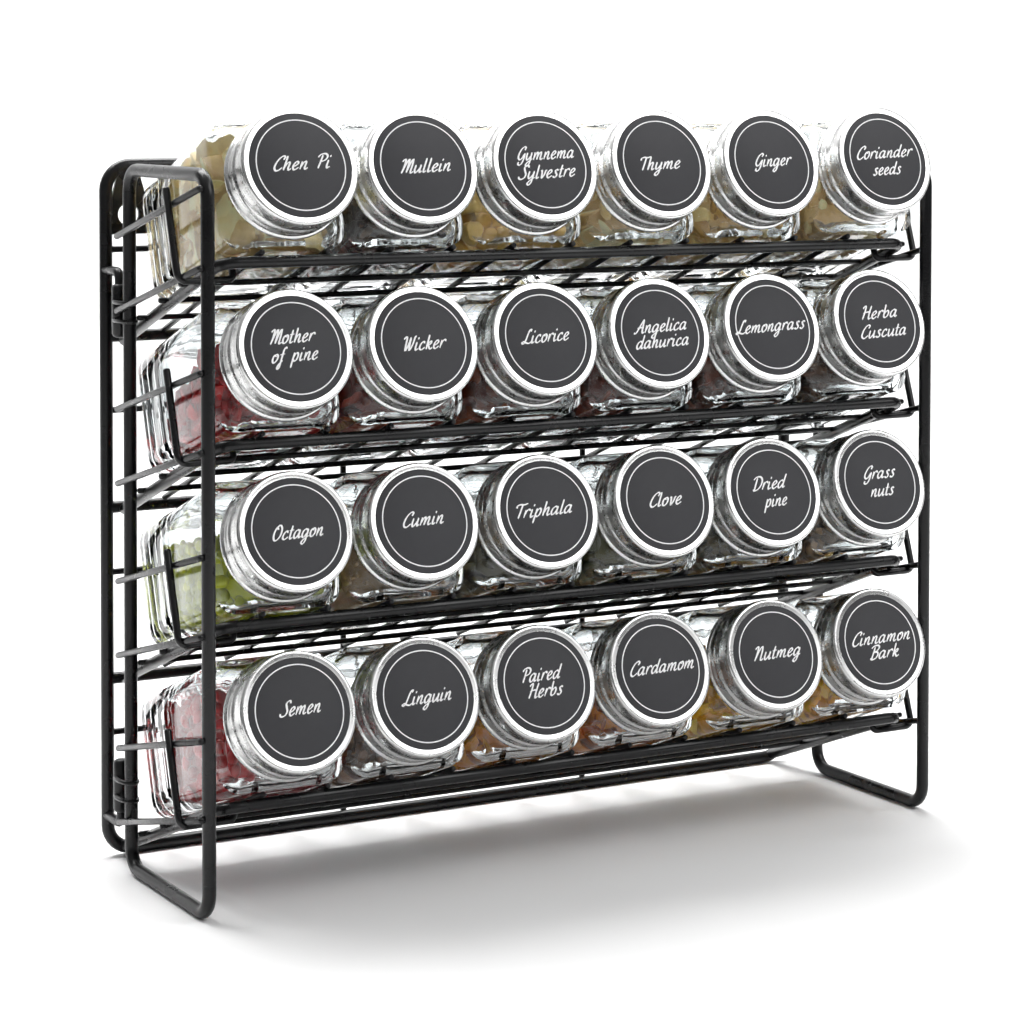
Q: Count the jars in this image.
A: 24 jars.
